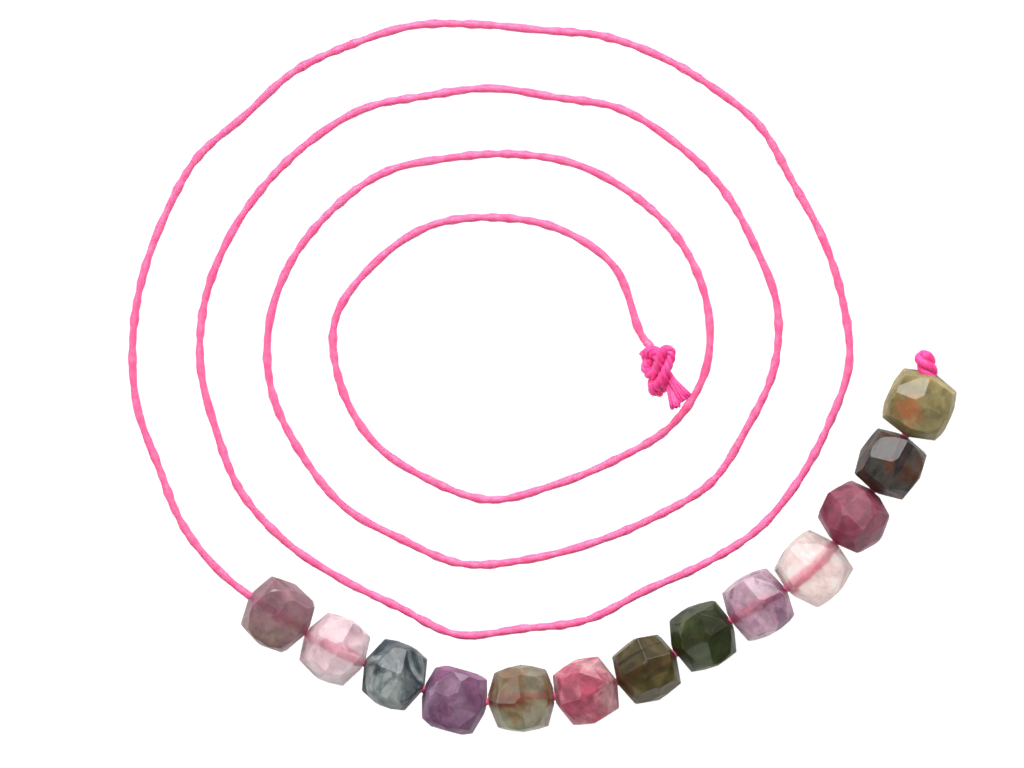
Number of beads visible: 13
